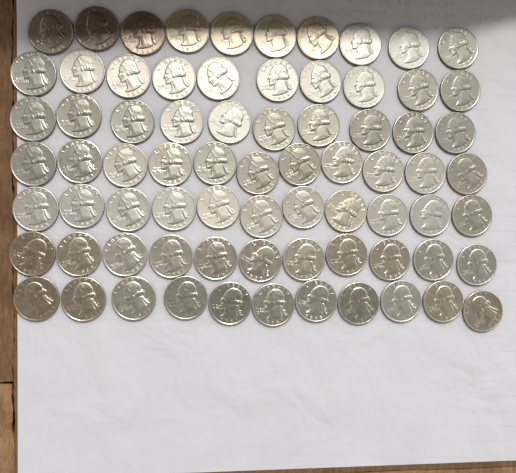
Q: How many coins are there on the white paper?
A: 74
